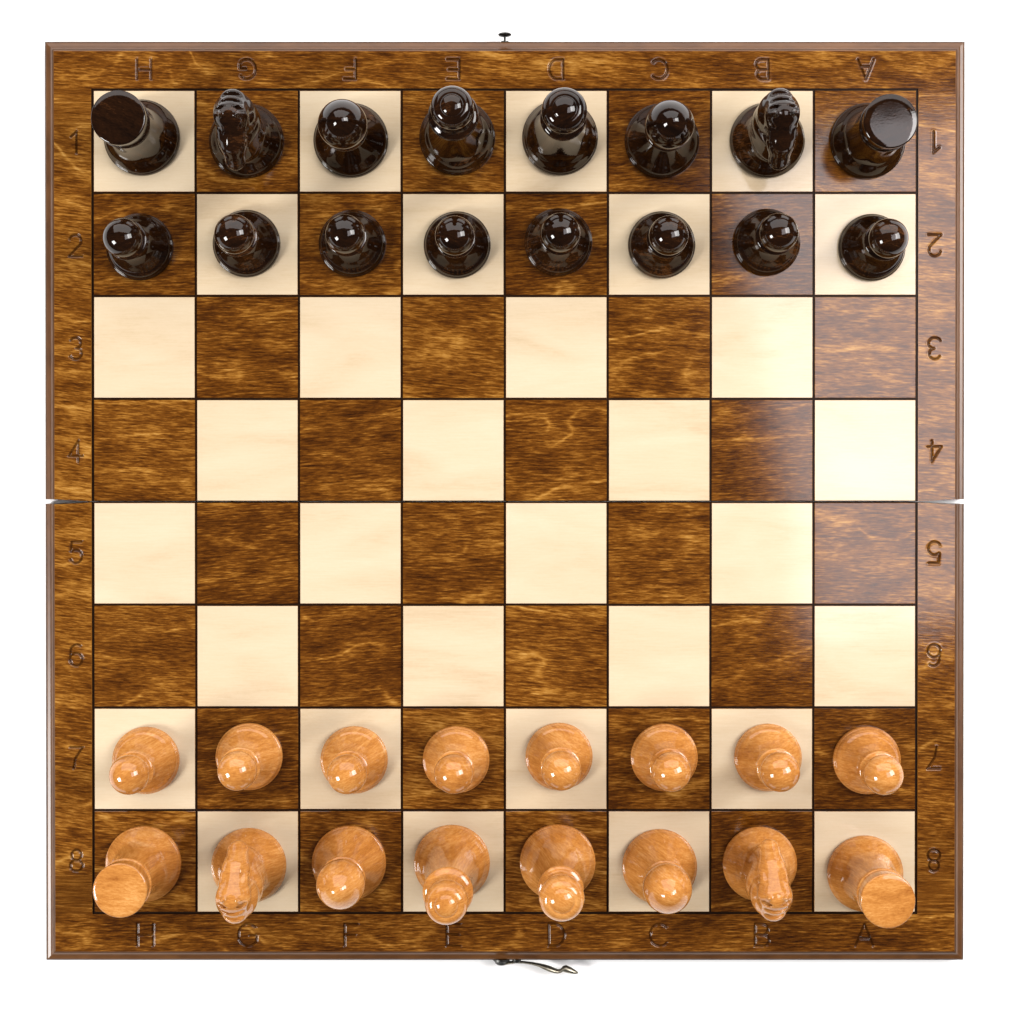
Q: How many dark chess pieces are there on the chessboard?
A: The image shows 16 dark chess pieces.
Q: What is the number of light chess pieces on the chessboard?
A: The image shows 16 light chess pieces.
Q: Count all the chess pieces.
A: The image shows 32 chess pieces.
